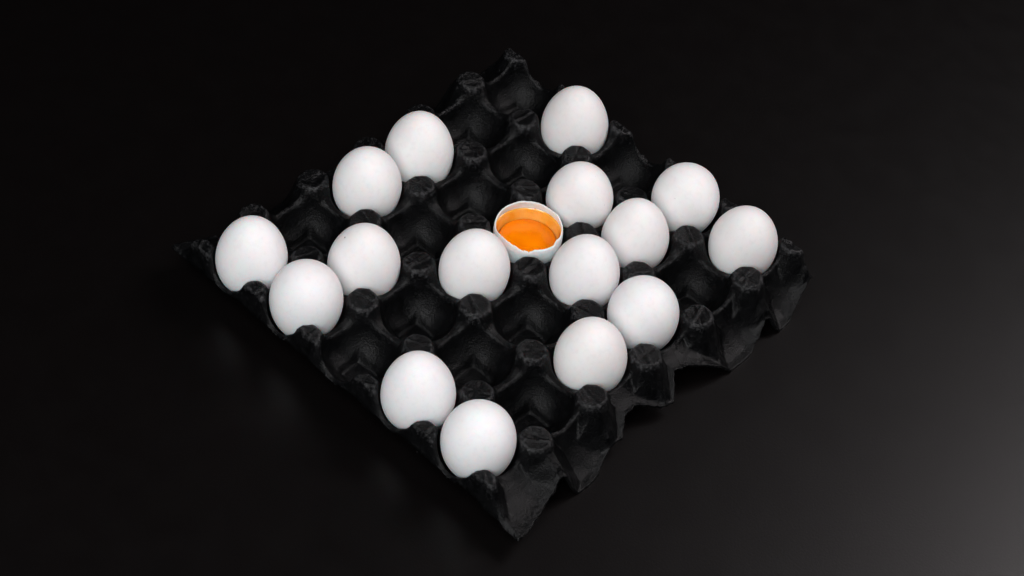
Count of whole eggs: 16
